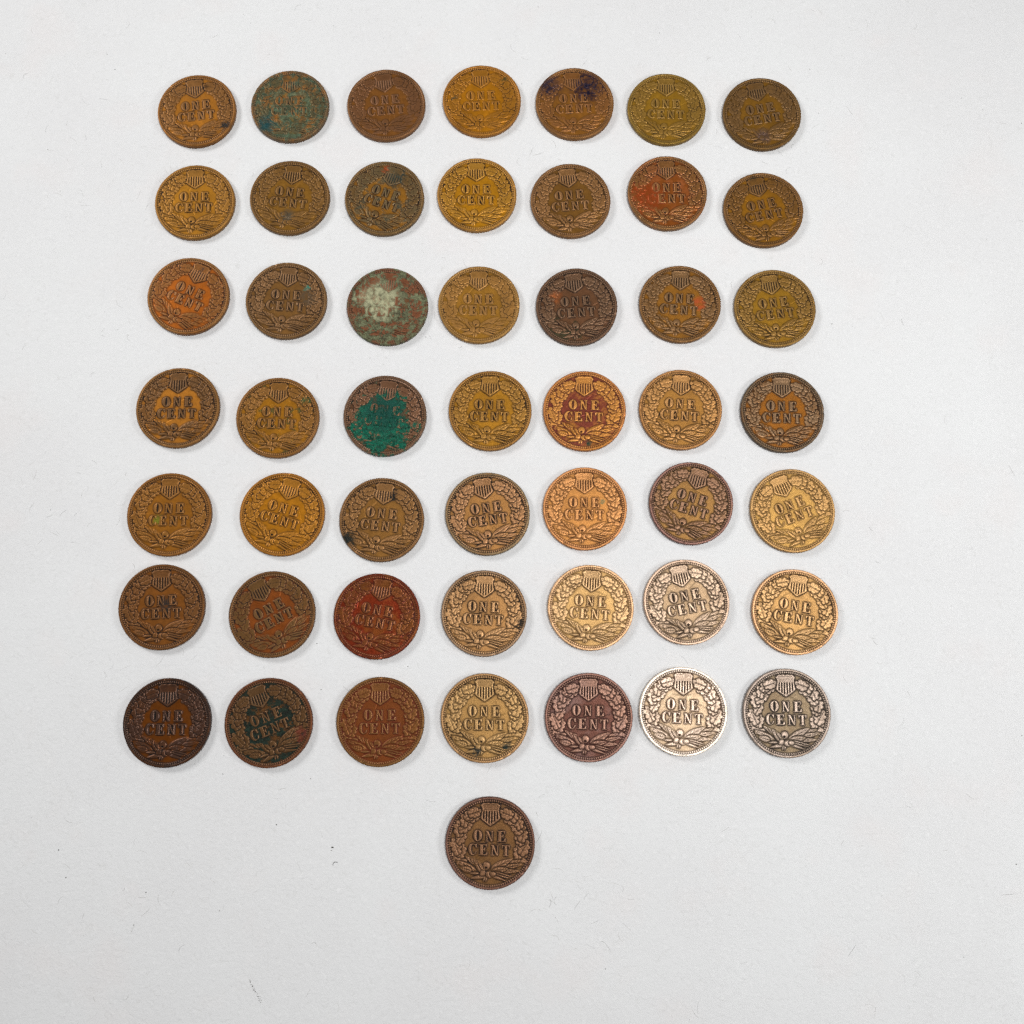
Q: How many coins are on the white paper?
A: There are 50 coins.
